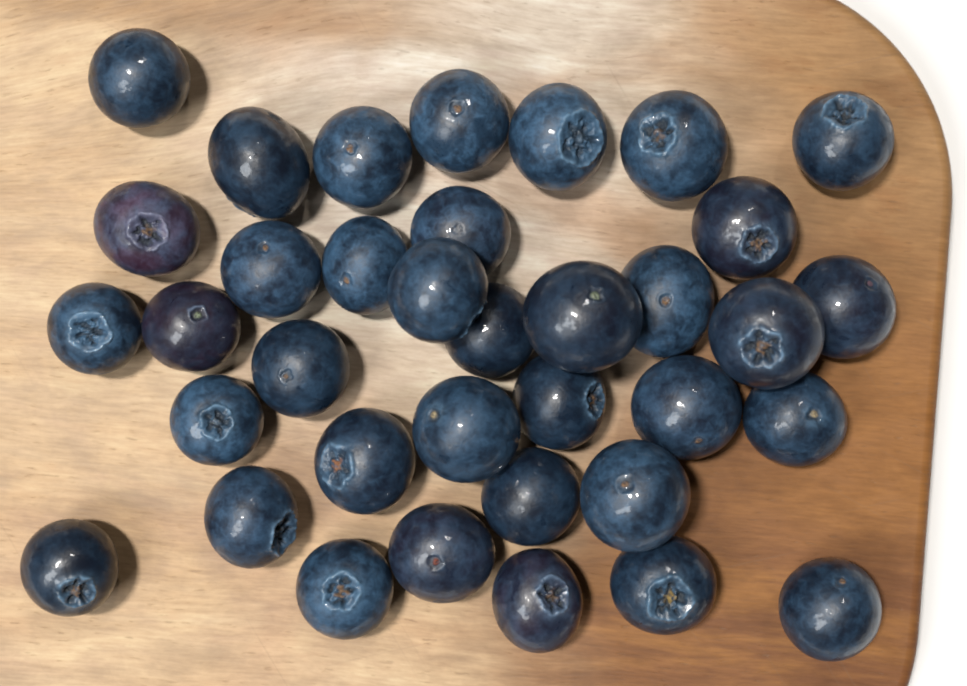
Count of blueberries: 36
